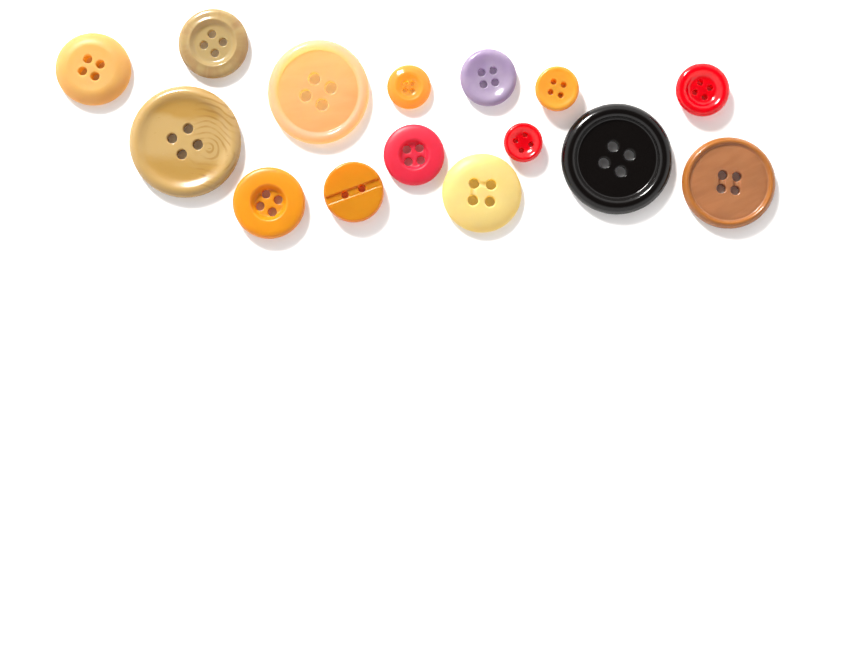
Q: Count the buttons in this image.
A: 15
